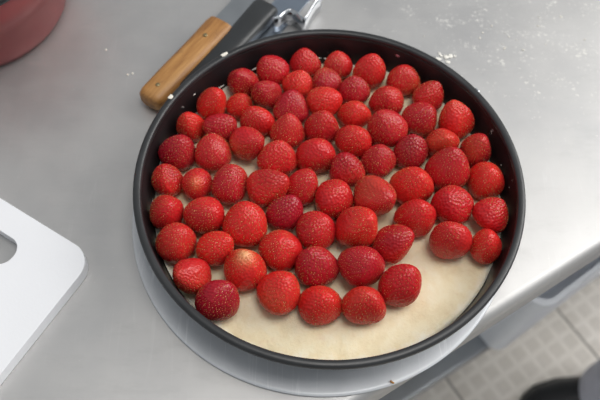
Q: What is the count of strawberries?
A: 70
